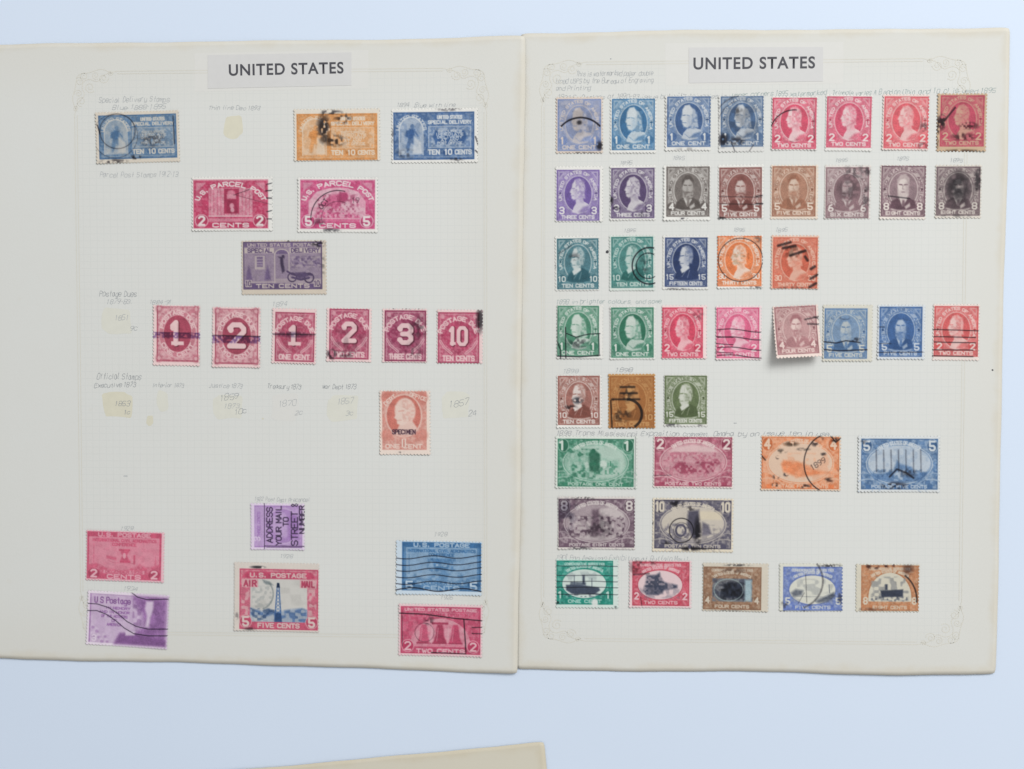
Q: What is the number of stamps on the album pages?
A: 62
